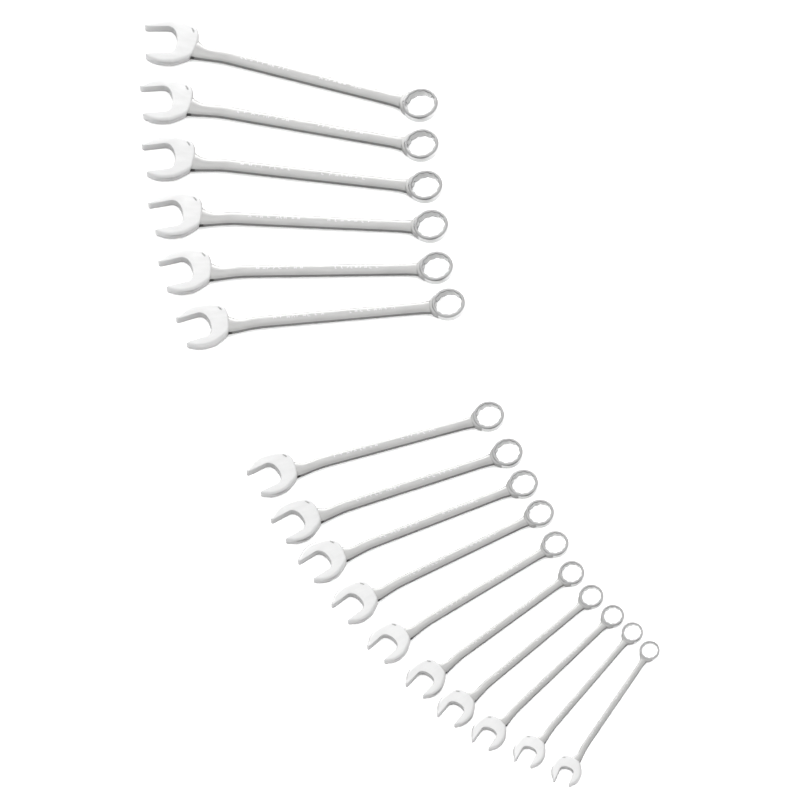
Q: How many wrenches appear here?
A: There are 16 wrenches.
